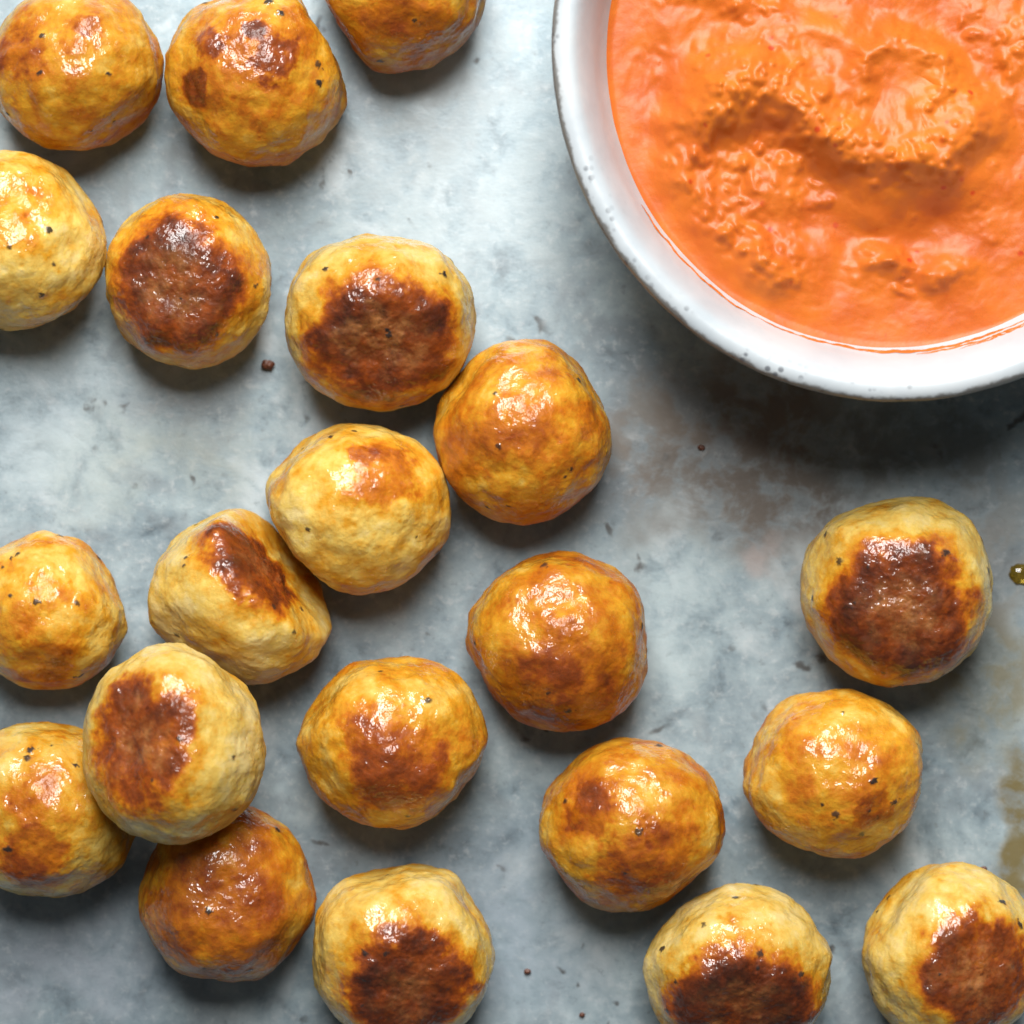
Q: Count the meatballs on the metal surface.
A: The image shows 21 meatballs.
